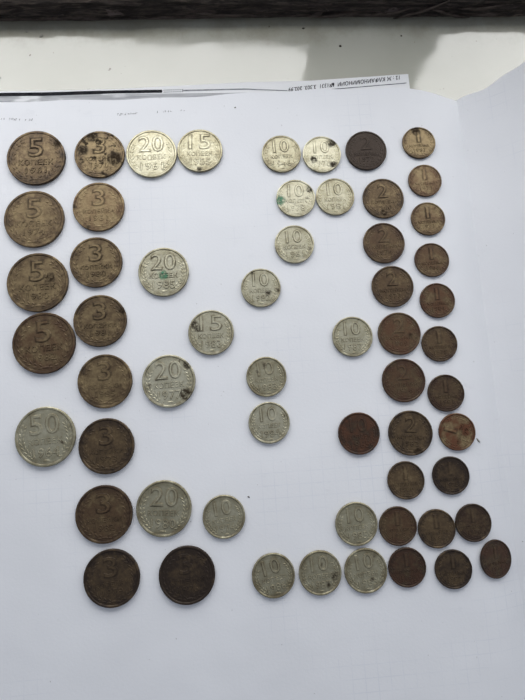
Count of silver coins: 21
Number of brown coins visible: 37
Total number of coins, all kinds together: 58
